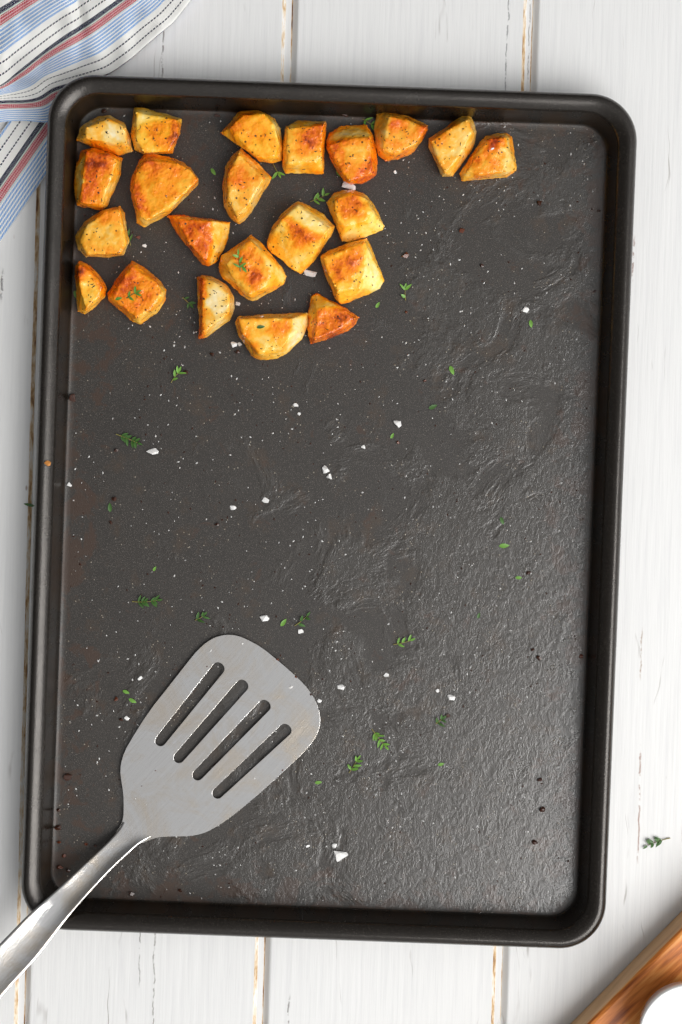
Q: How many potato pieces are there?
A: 22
